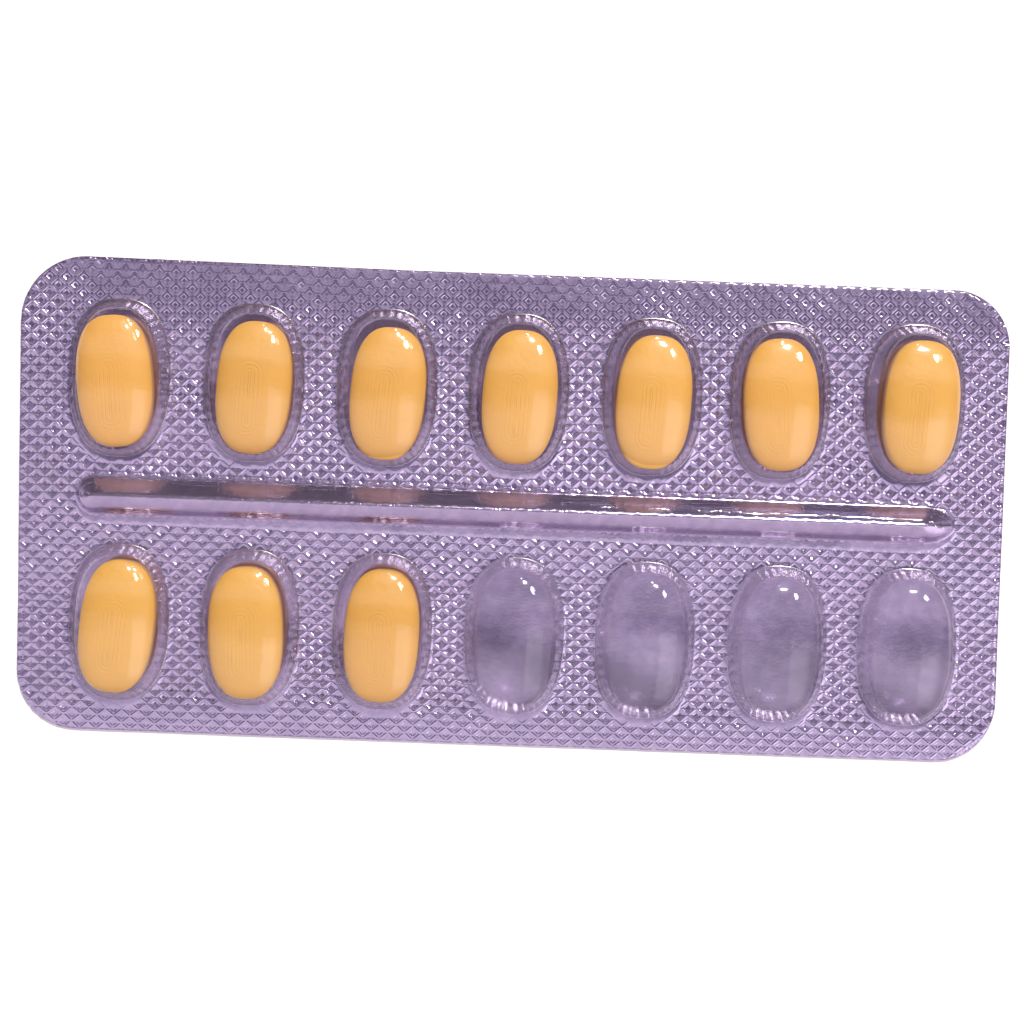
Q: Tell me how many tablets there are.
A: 10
